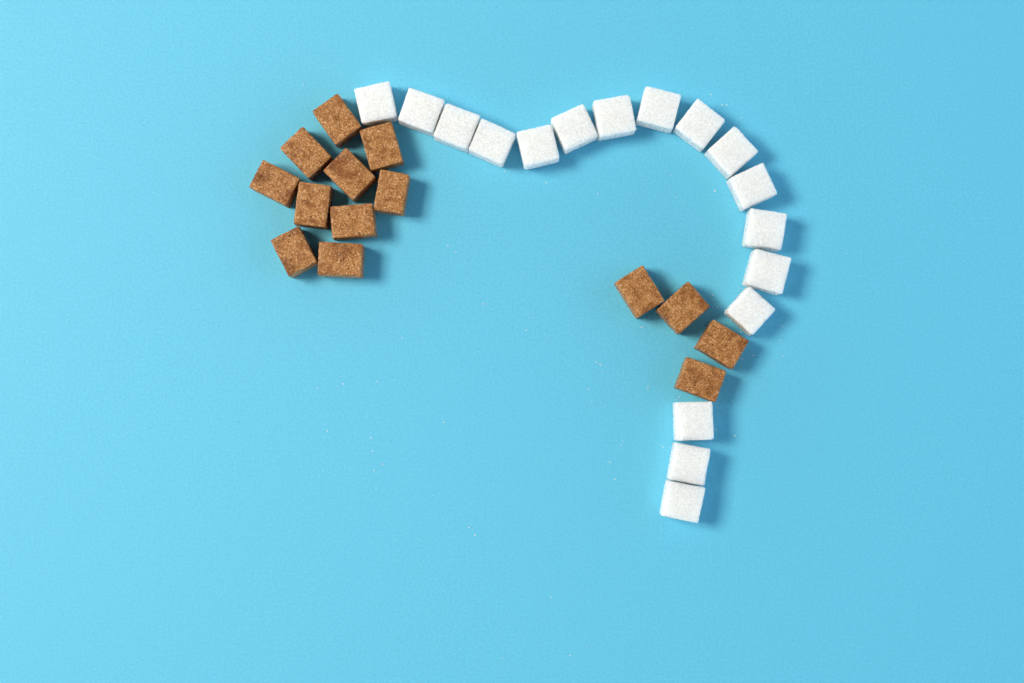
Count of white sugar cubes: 17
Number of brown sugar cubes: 14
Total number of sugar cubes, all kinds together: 31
